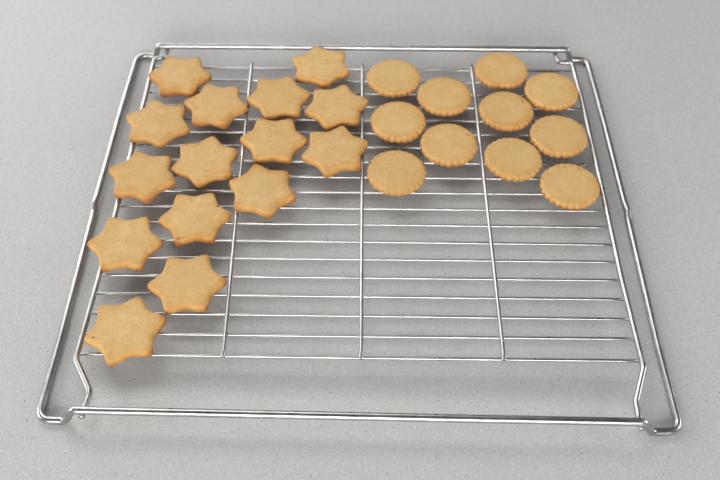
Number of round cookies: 11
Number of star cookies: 15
